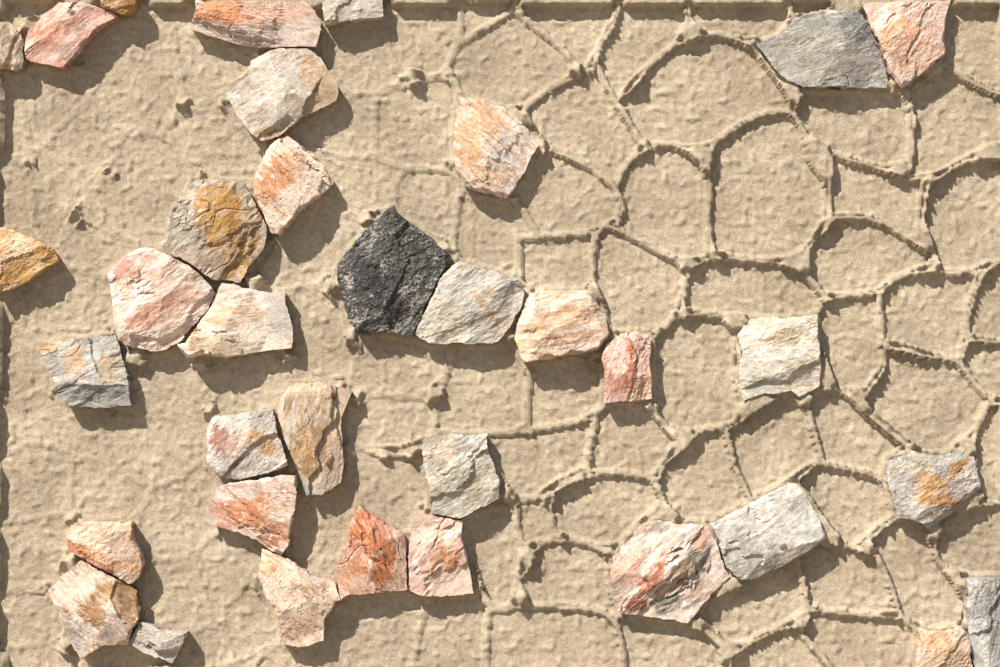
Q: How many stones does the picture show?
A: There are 35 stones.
